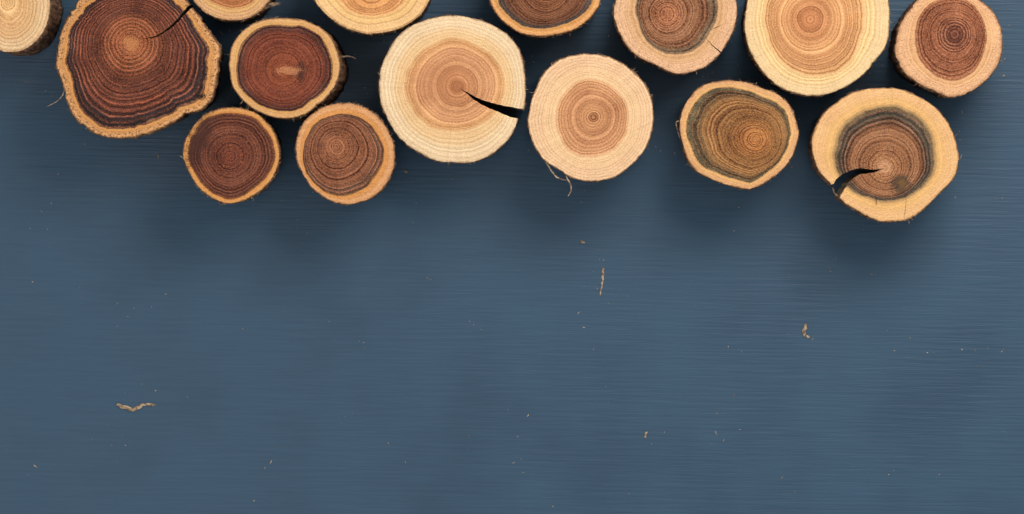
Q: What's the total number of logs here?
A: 15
